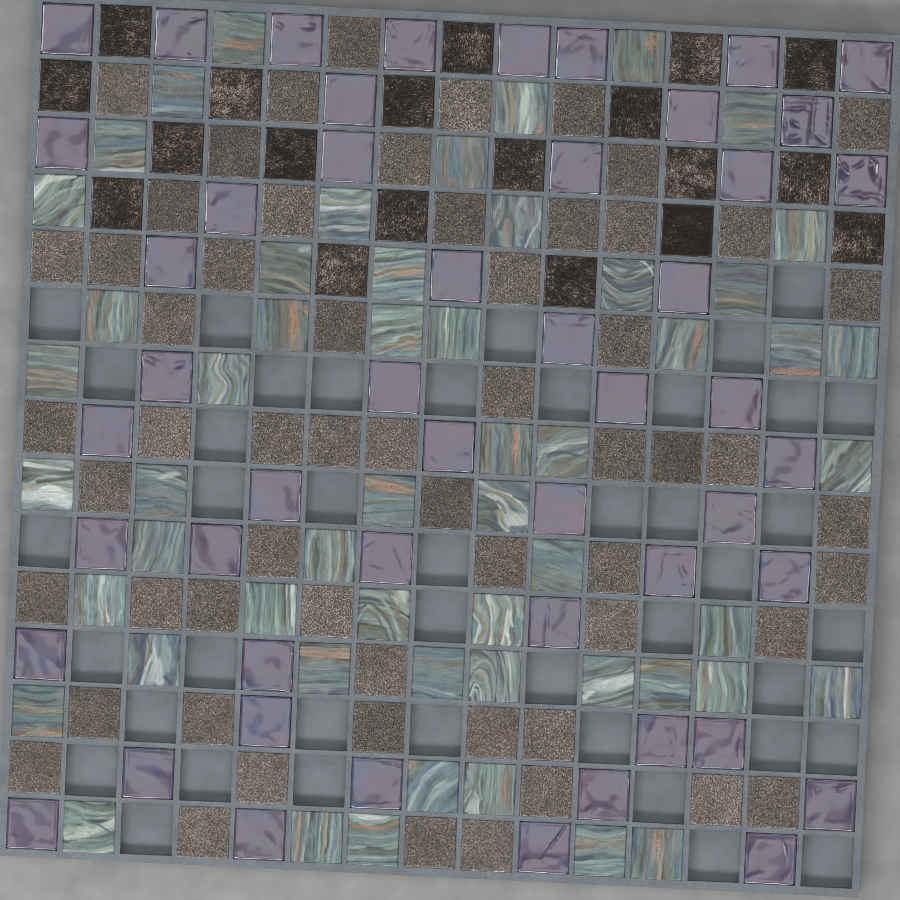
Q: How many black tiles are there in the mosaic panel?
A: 19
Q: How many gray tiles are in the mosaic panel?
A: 59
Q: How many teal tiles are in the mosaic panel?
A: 55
